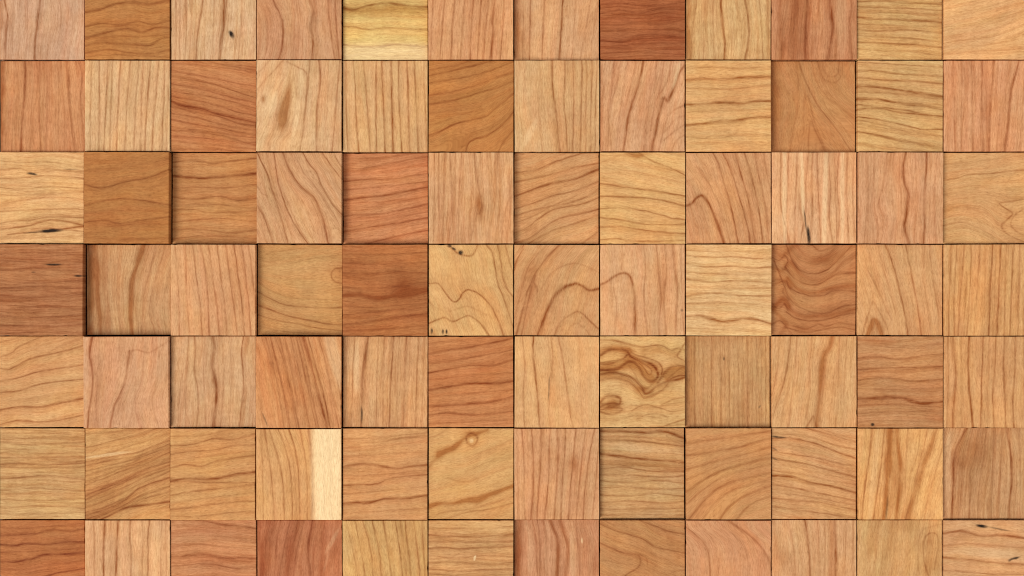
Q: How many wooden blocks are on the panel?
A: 84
